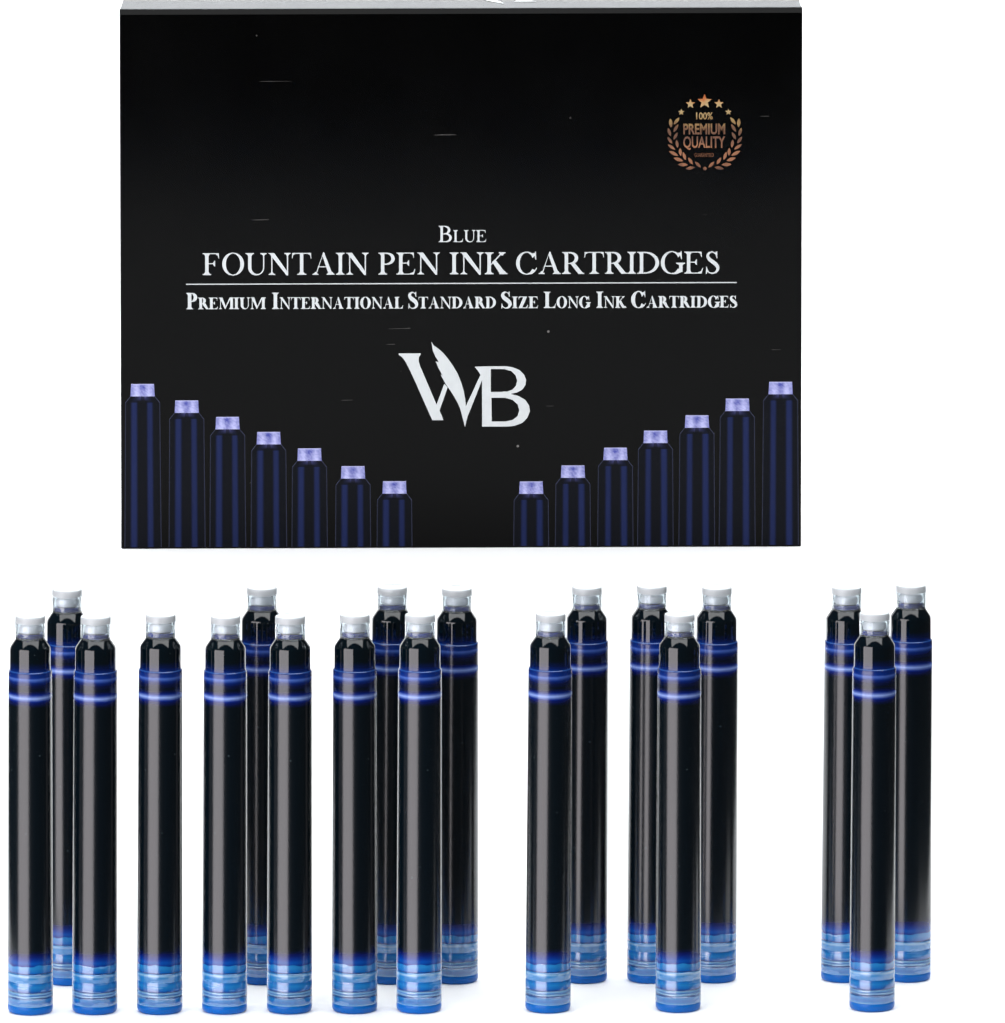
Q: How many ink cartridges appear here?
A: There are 19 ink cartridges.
